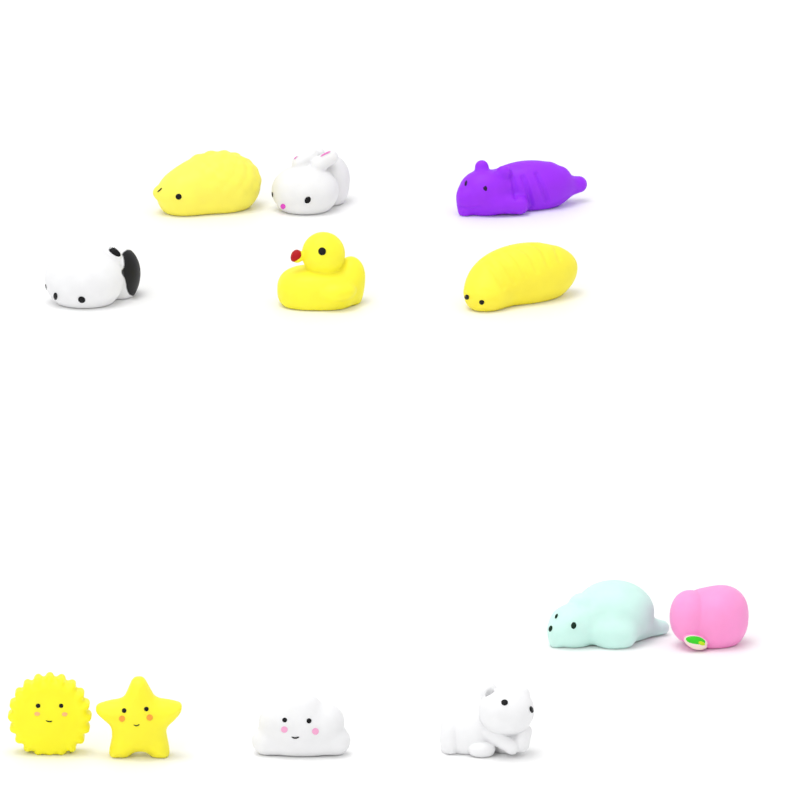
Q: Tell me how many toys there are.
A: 12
